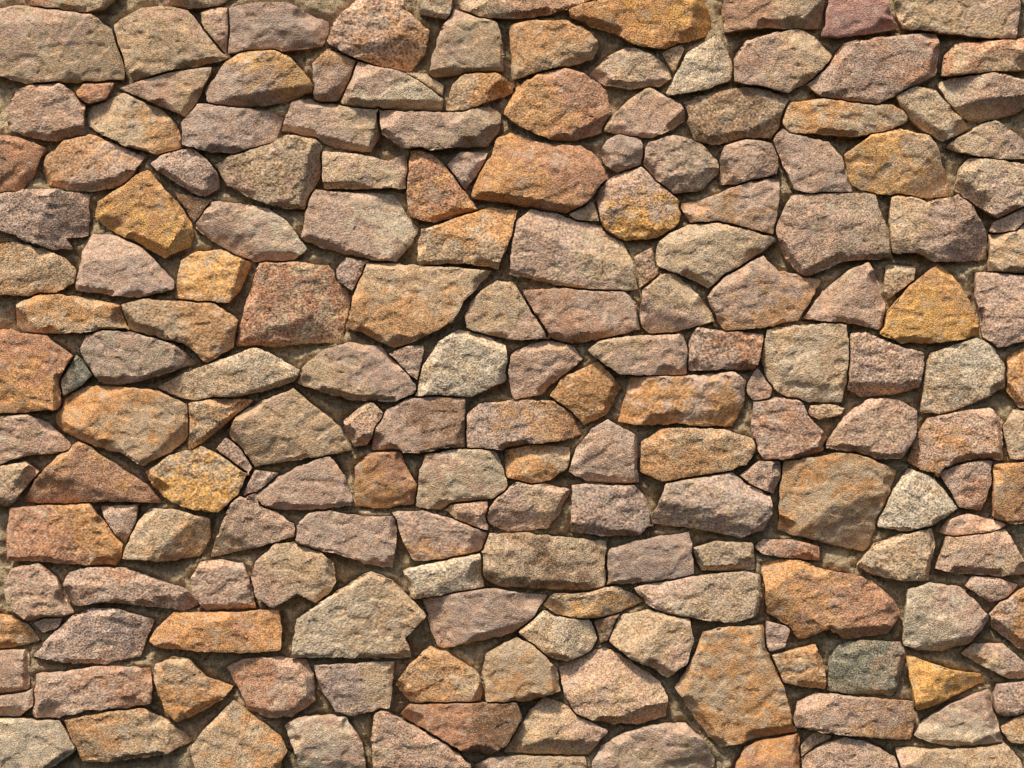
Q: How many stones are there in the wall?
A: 200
